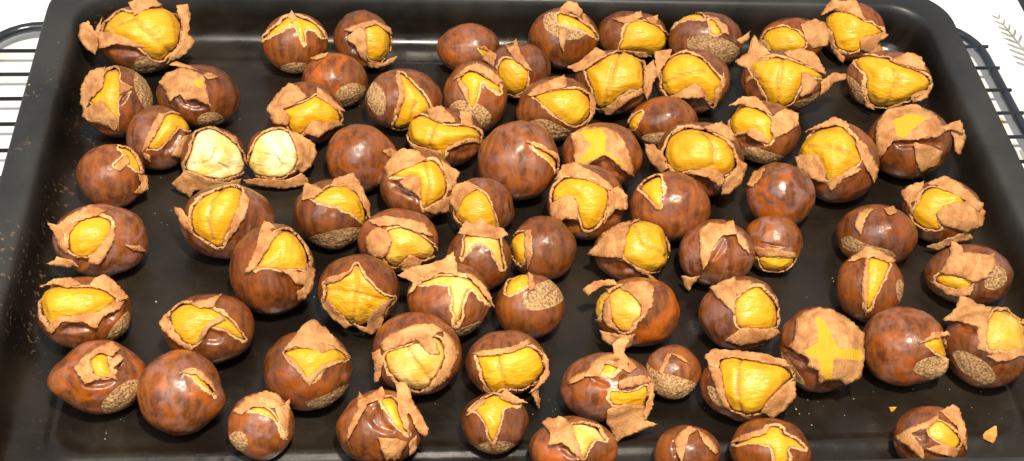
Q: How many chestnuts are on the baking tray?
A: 78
